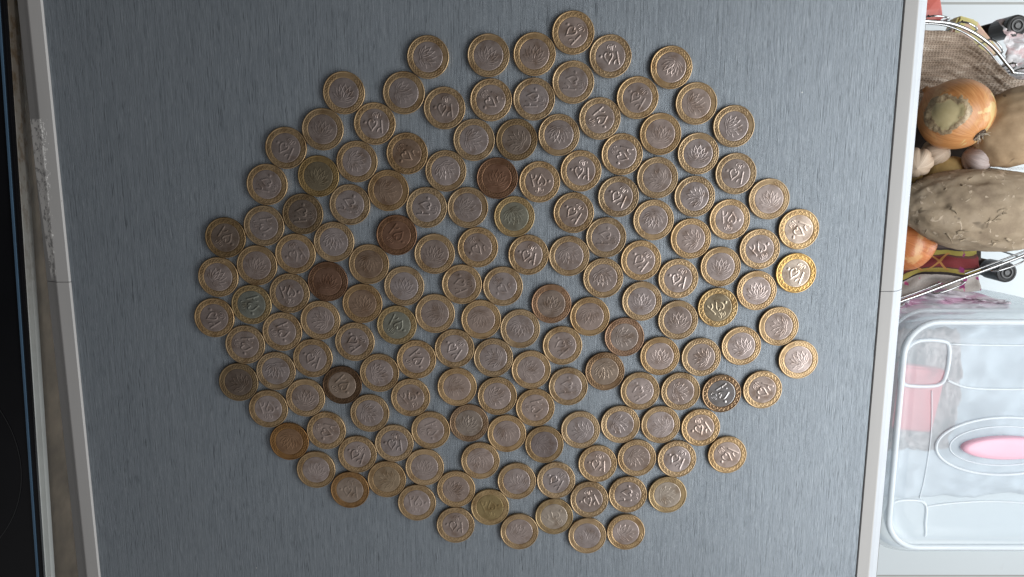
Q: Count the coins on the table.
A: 153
